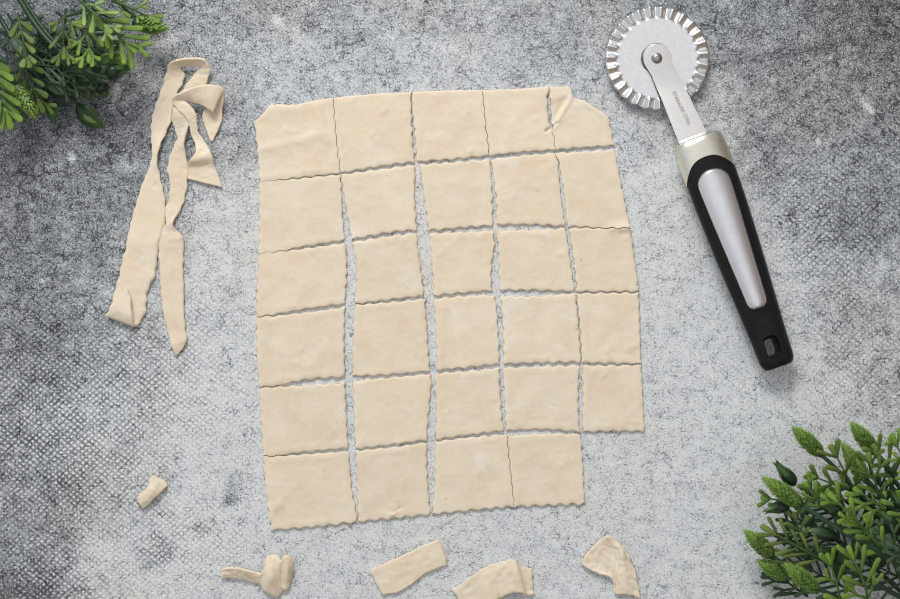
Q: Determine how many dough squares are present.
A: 29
